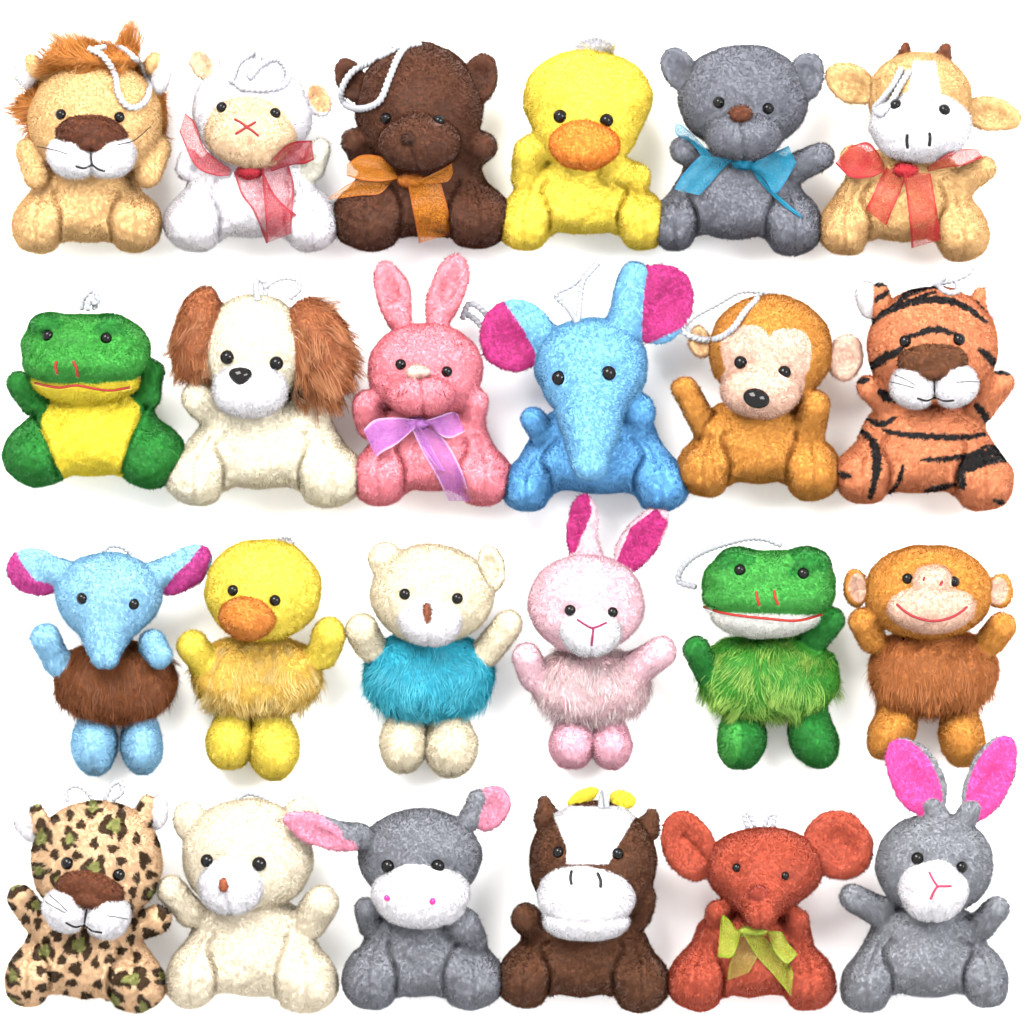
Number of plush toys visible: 24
